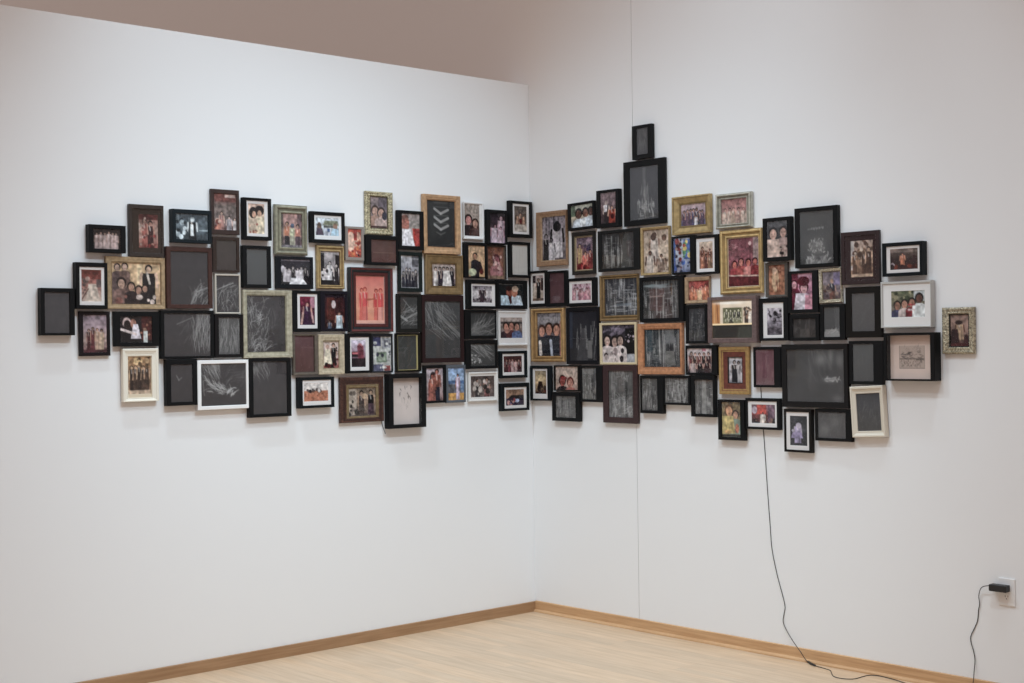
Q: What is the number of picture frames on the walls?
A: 118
